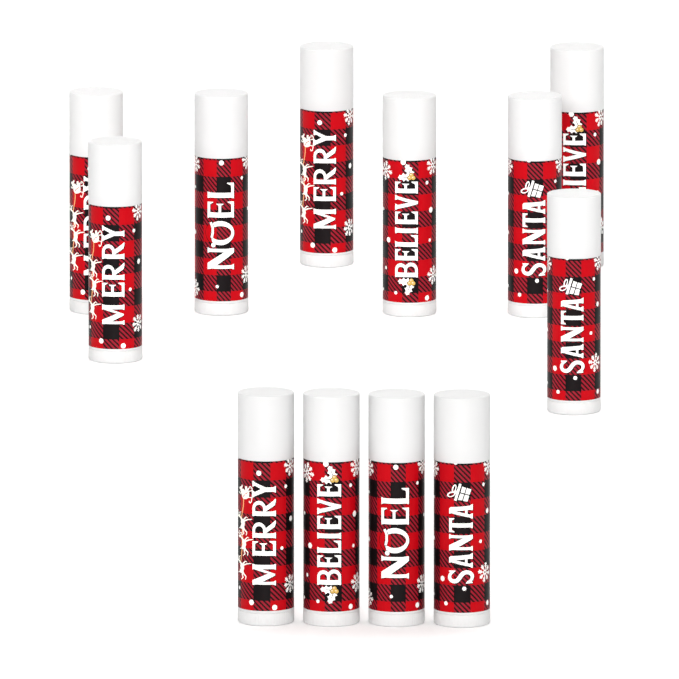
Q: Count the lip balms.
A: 12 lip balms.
